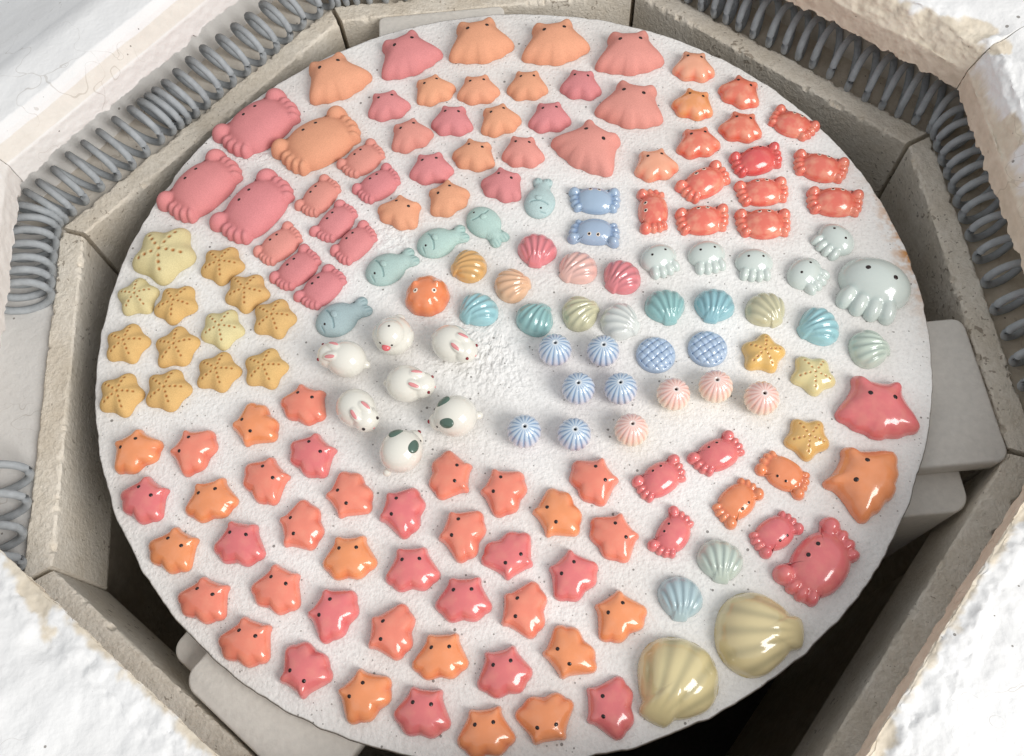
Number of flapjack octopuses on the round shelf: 71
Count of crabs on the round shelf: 30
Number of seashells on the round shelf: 18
